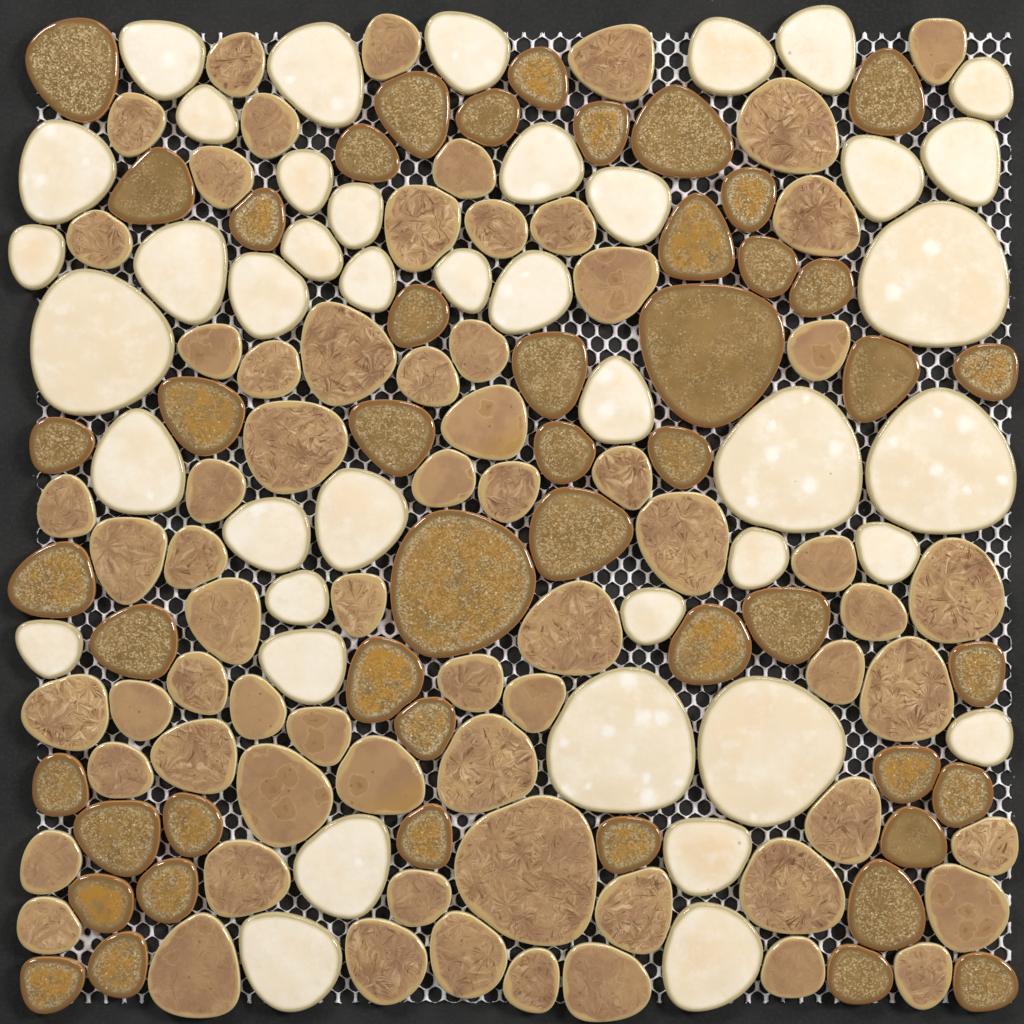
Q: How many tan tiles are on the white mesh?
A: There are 68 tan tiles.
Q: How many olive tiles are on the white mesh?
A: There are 48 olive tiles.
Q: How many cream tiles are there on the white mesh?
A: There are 42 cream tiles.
